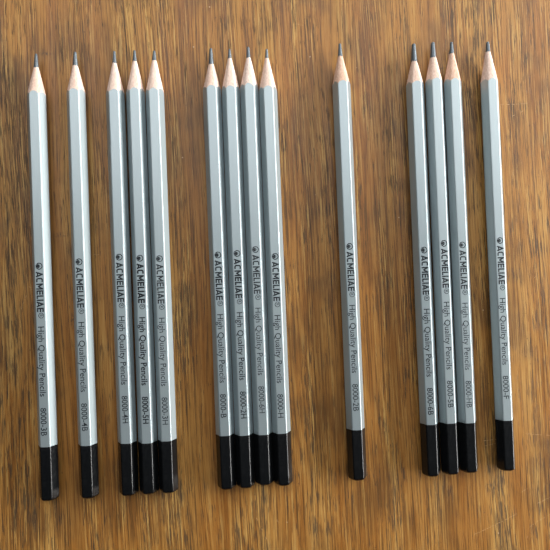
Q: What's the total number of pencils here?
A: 14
